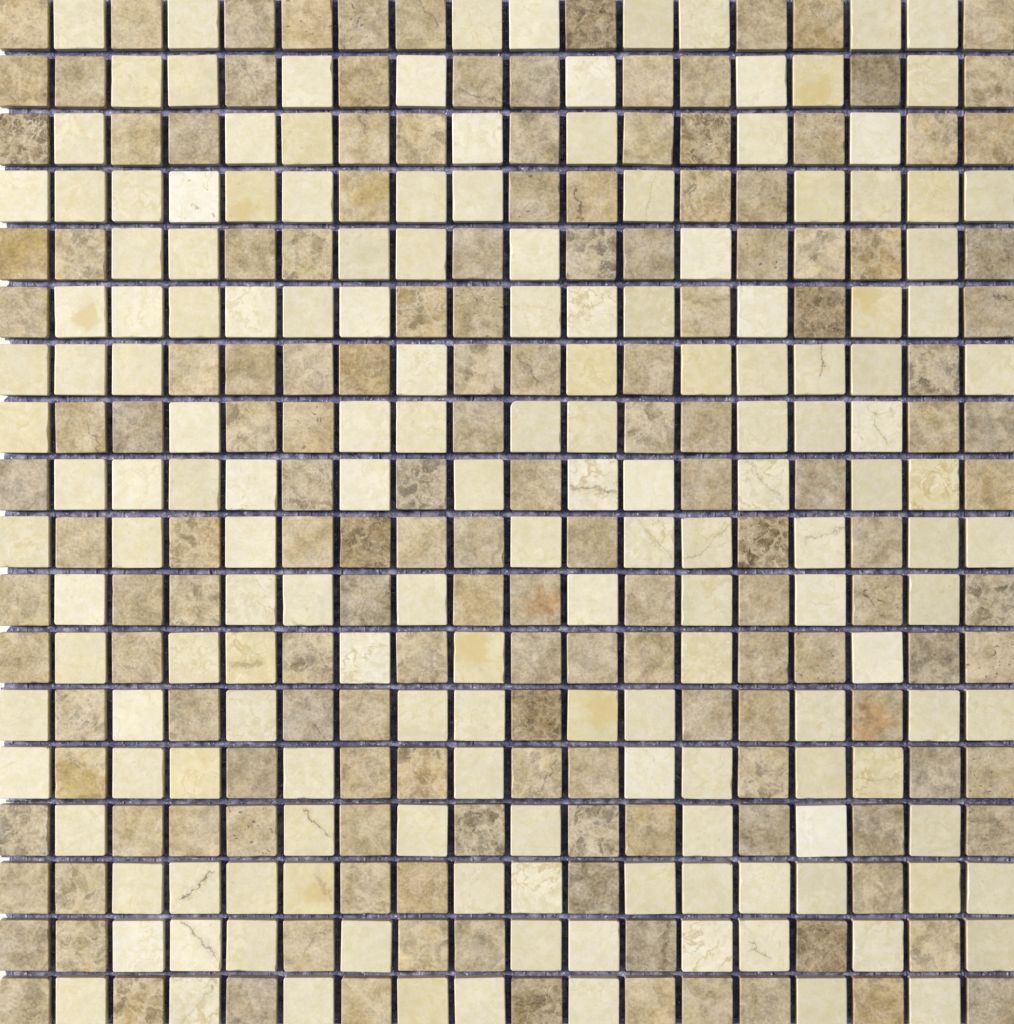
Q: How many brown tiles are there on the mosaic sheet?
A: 159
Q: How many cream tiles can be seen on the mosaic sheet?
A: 165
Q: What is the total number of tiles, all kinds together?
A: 324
